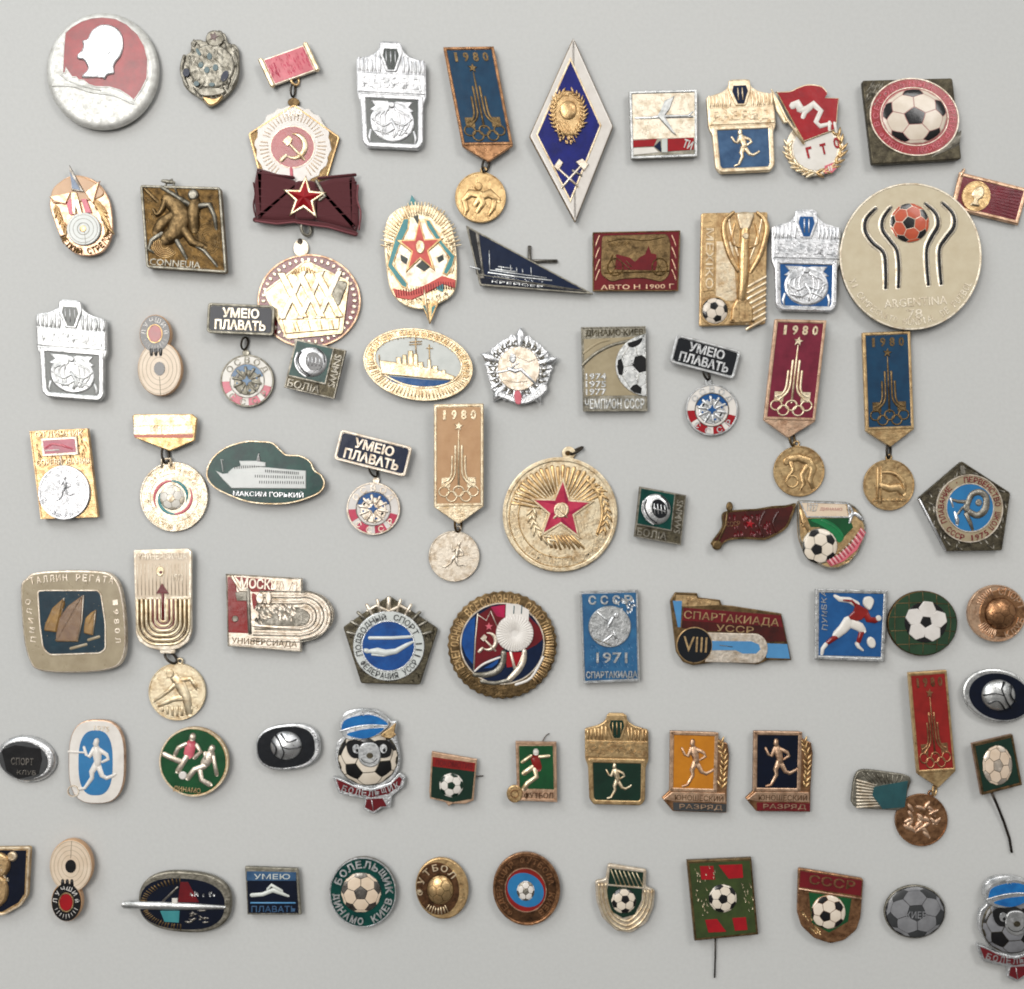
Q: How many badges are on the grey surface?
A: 76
